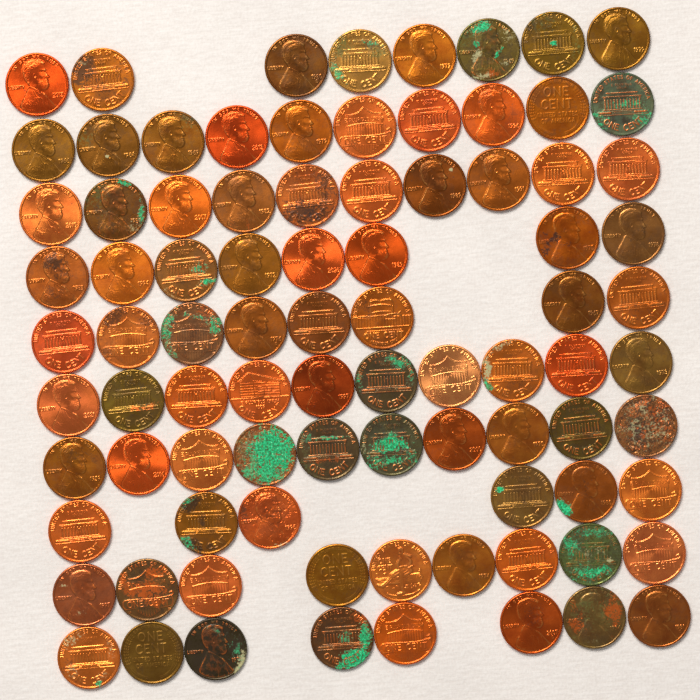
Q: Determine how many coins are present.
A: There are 87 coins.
